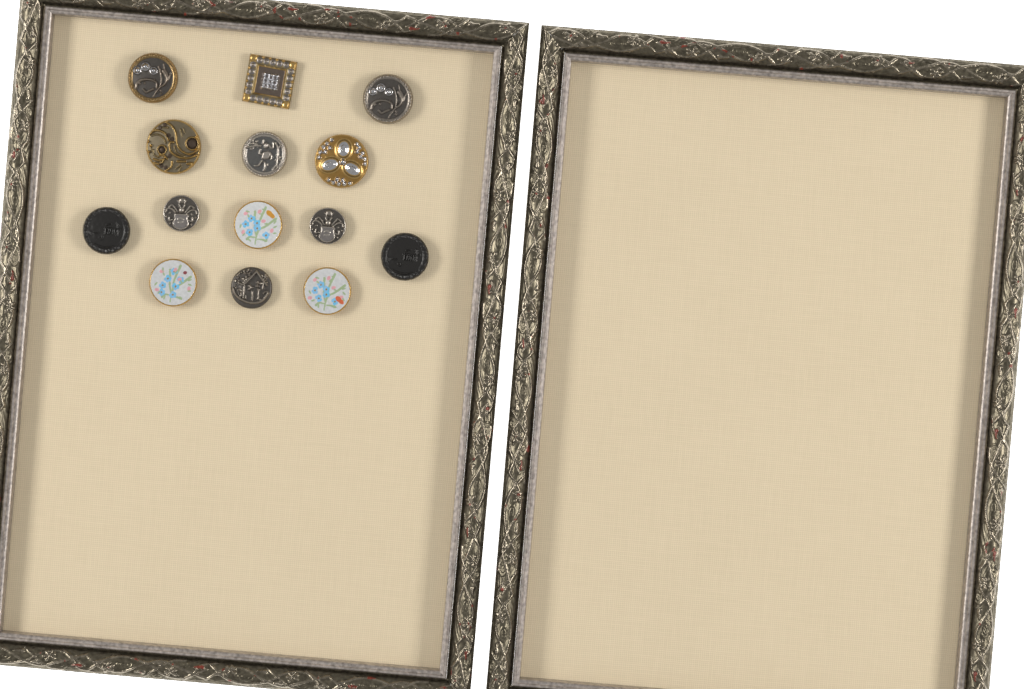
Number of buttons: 14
